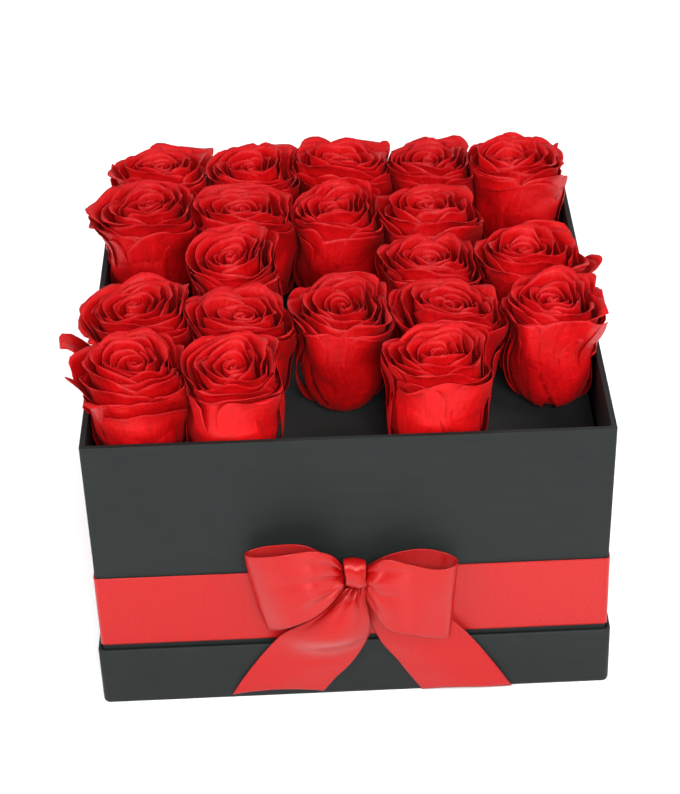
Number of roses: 20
